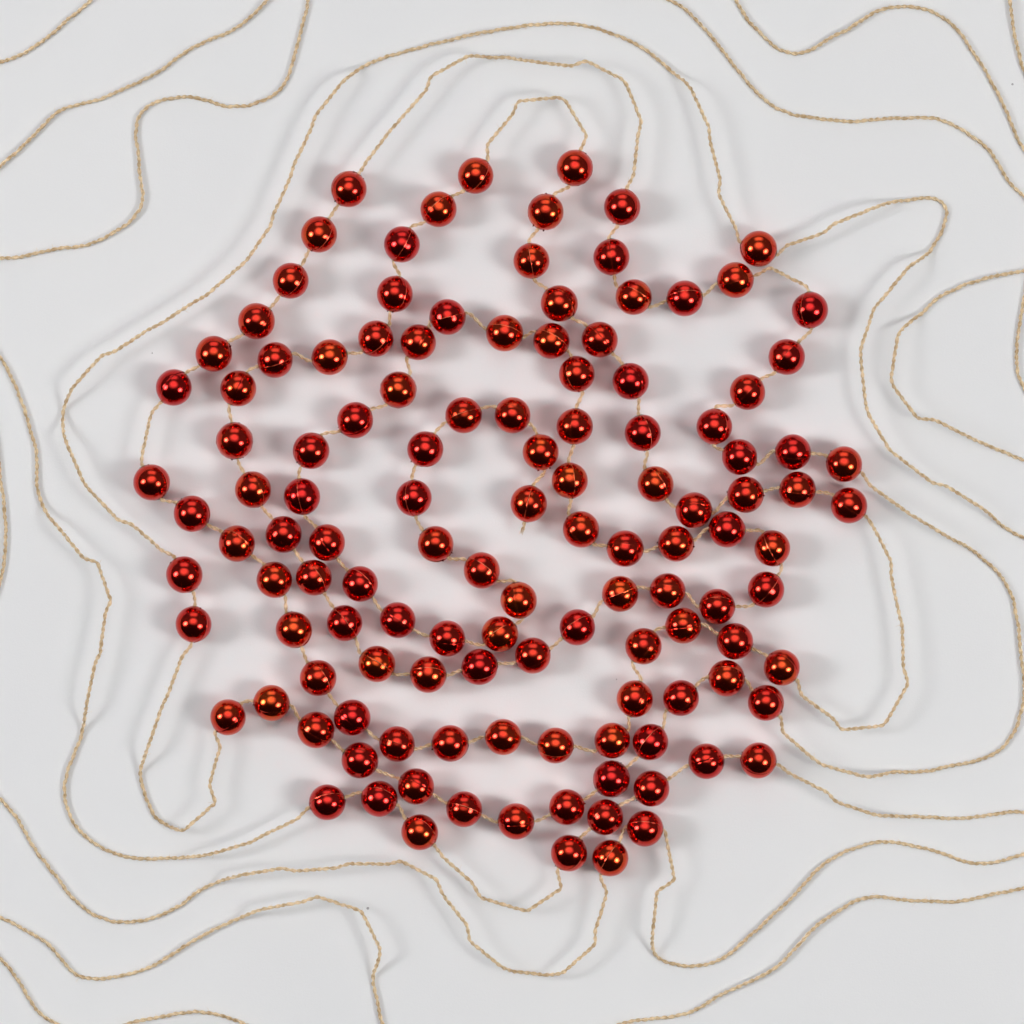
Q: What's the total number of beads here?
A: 125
